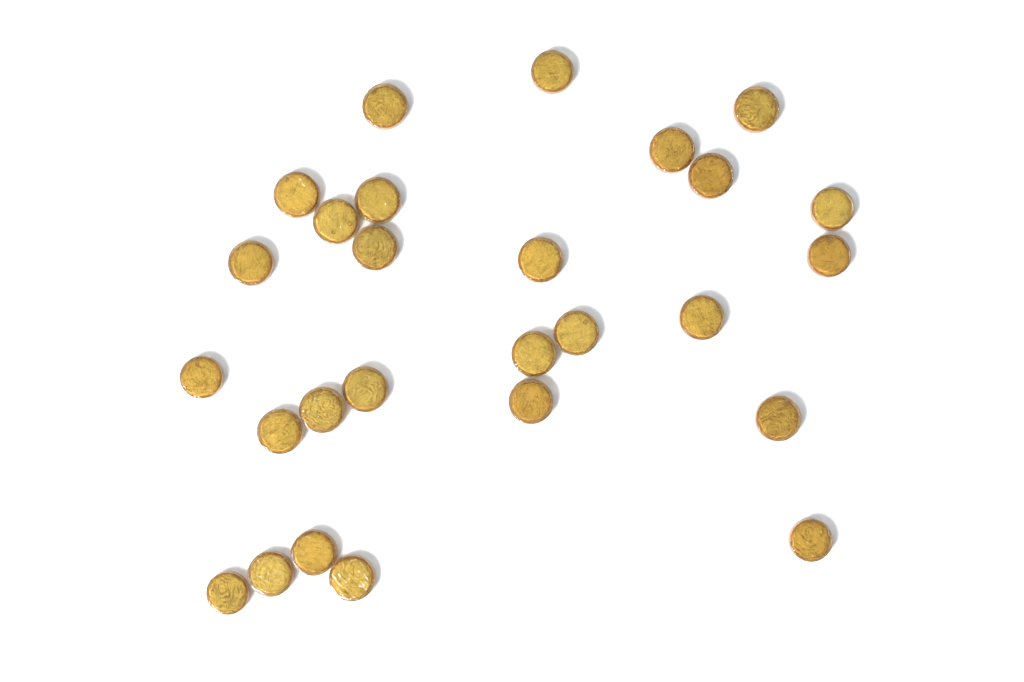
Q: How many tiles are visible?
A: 27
